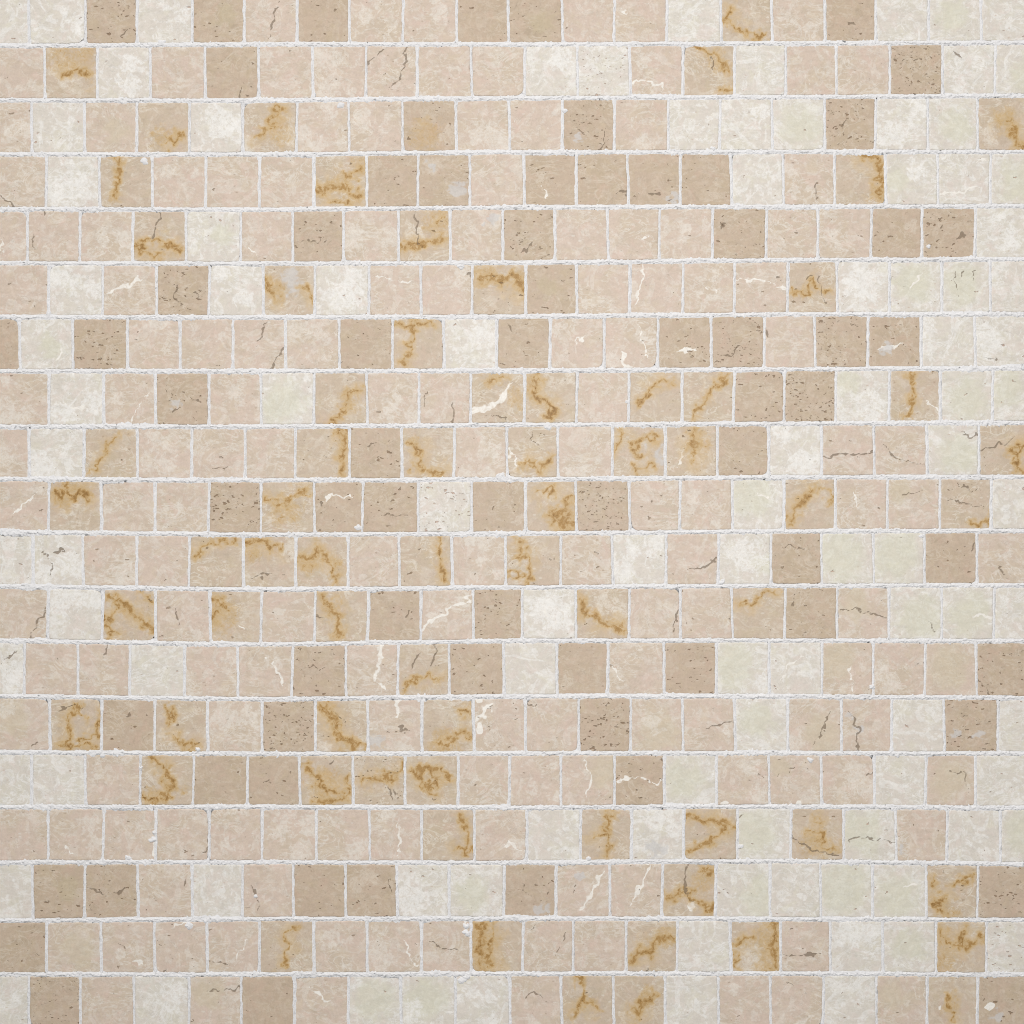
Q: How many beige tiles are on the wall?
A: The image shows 147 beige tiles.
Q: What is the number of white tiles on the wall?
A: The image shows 98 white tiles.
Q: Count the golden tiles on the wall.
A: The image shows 66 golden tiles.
